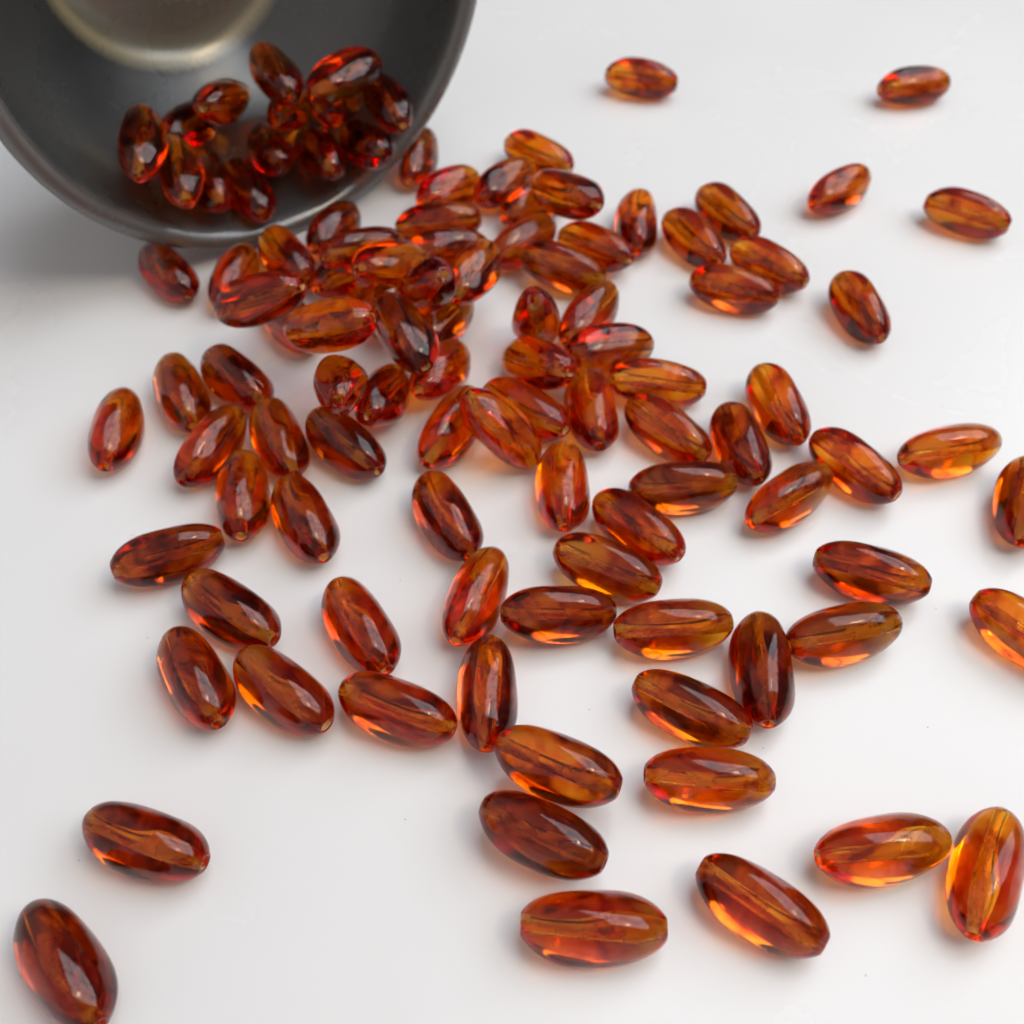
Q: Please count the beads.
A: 106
